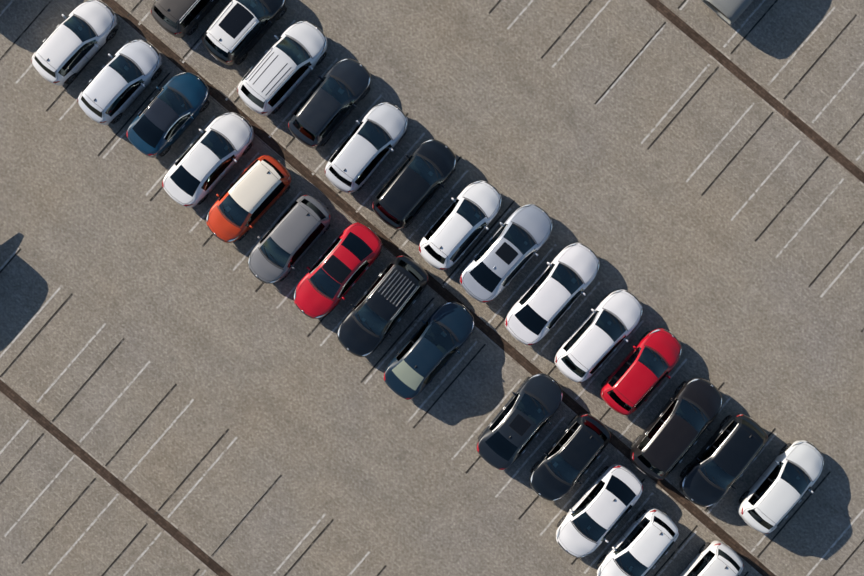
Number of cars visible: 28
